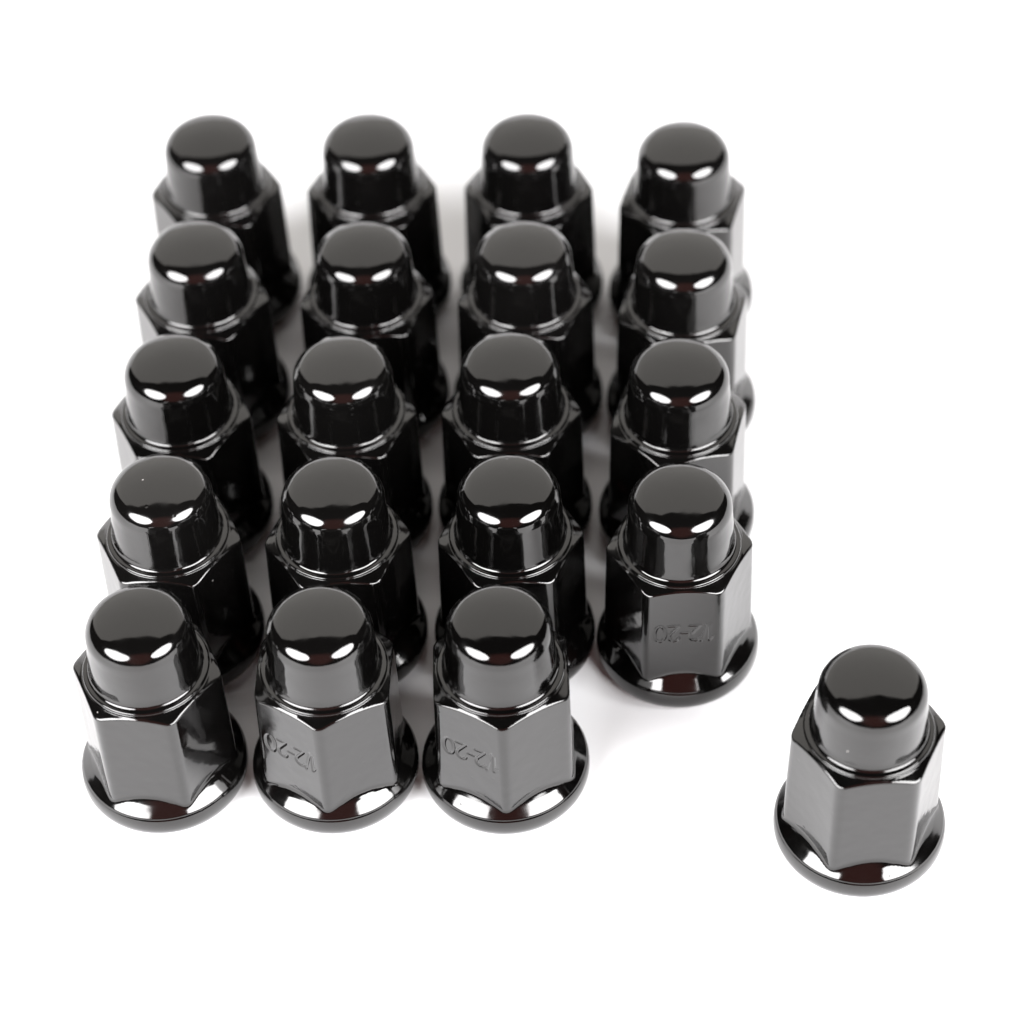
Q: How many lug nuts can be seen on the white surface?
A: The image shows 20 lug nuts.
